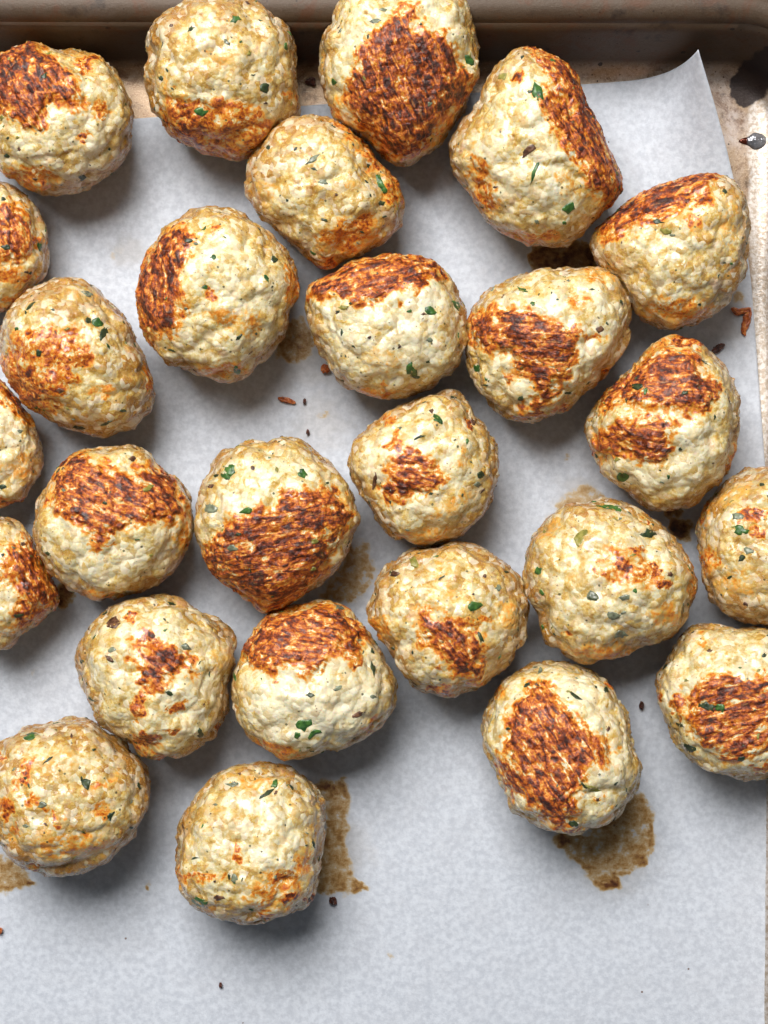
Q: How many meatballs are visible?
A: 26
